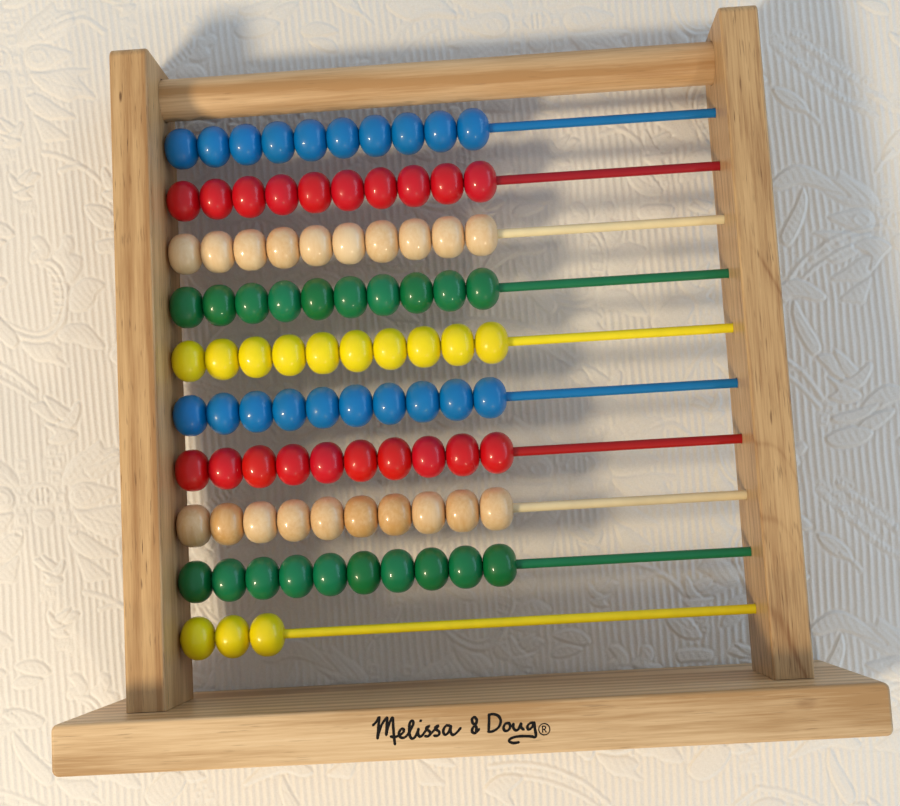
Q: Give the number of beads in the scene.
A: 93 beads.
